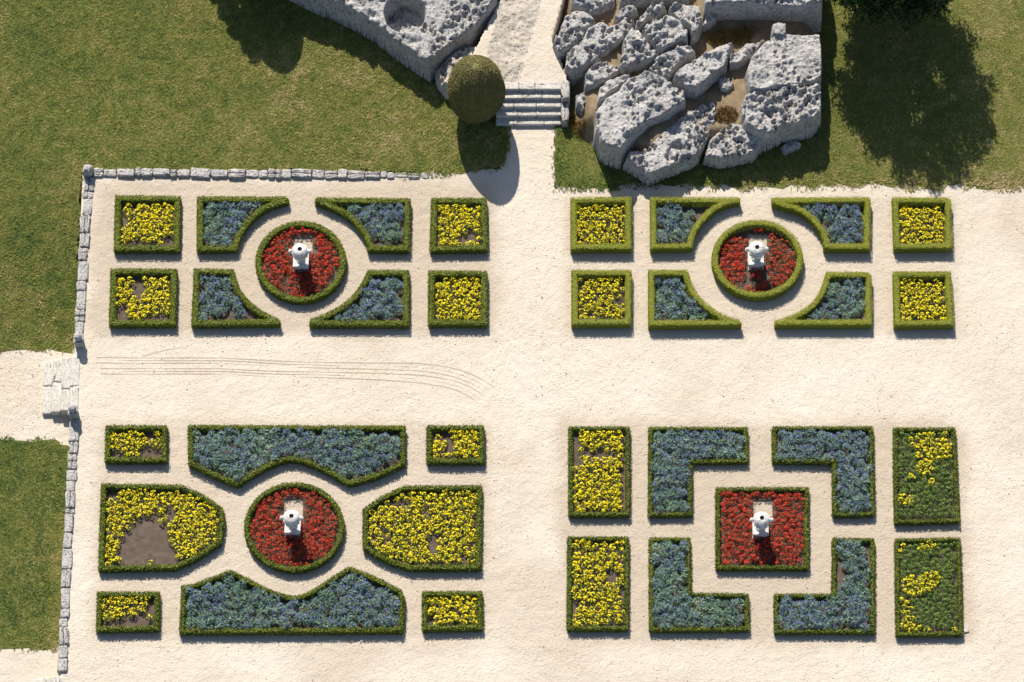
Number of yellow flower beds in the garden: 18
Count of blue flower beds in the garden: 14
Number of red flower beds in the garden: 4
